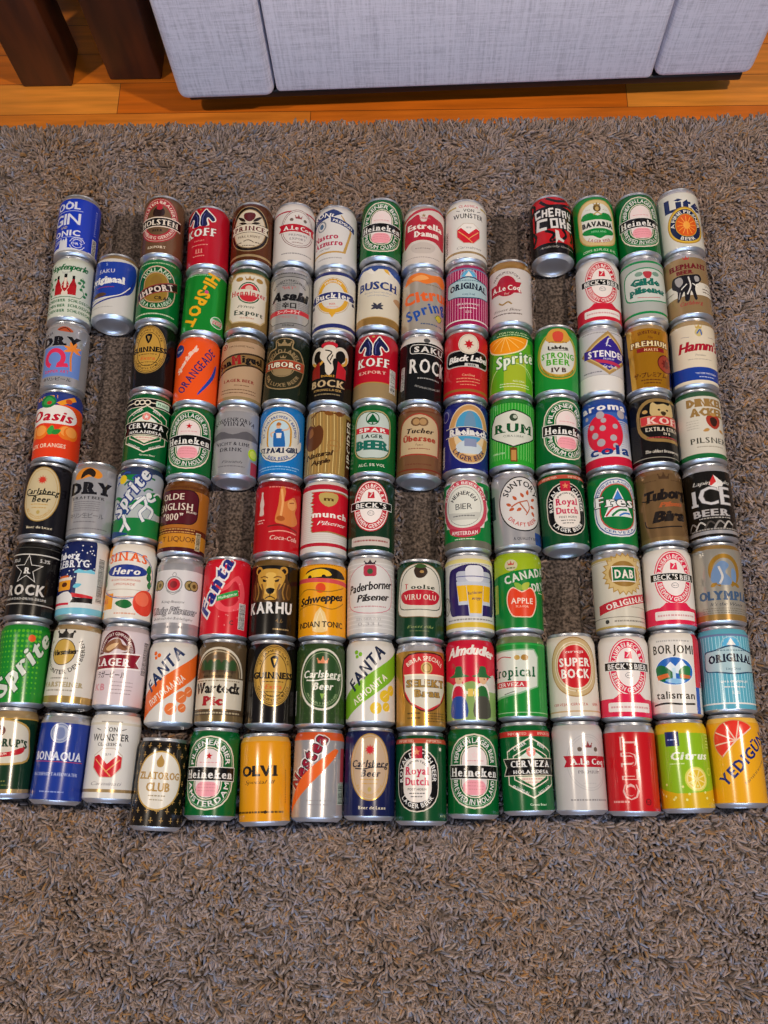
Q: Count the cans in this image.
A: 112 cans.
